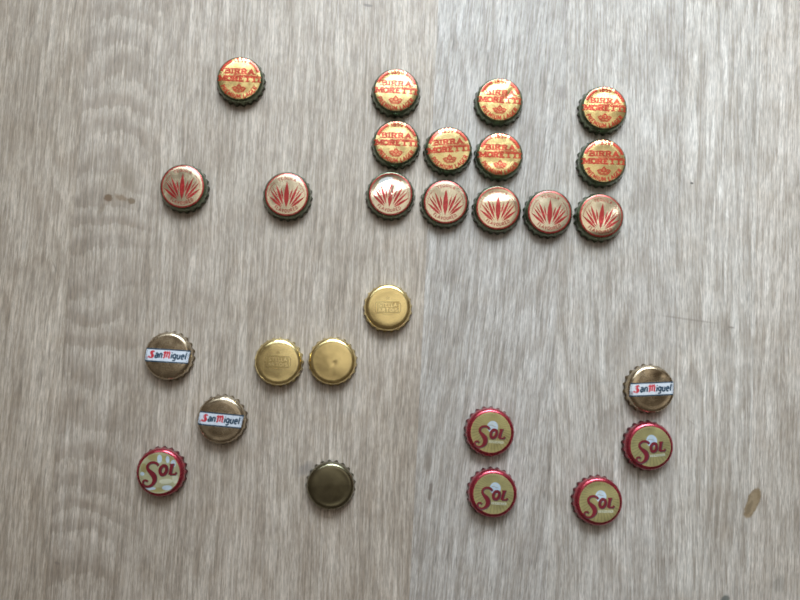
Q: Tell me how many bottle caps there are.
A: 27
